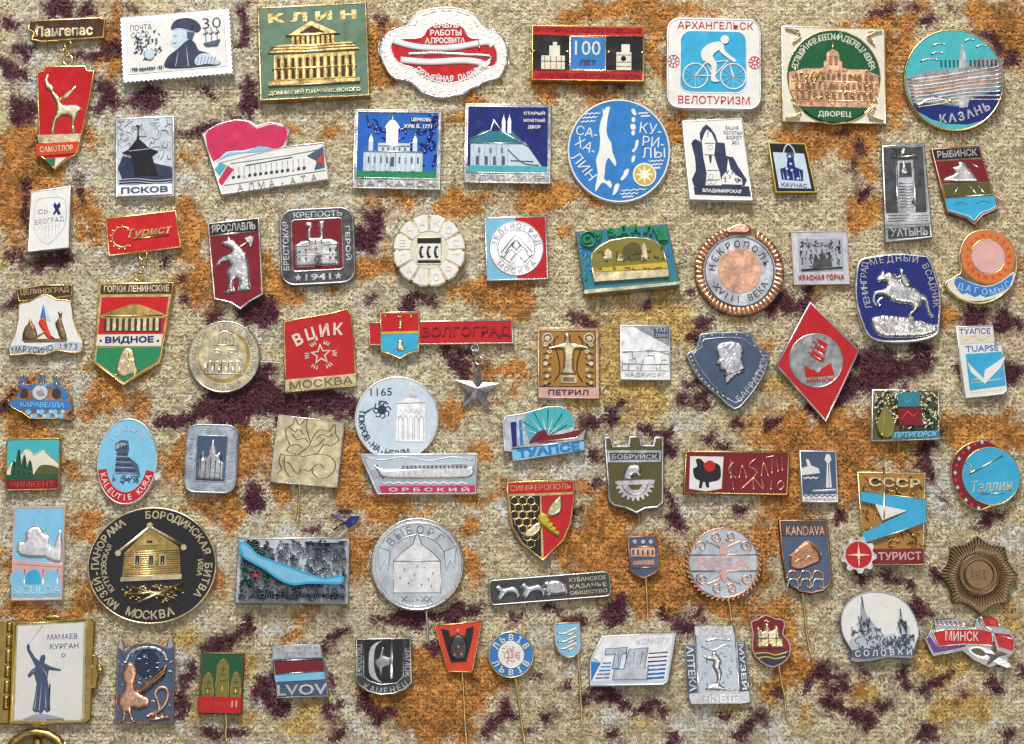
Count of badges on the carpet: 74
